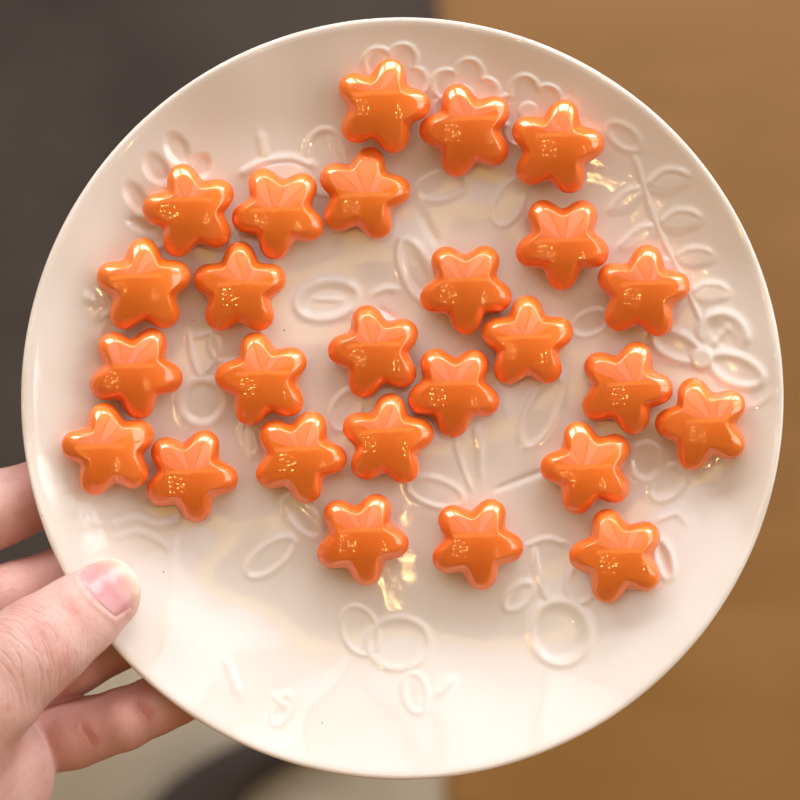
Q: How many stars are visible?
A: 26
